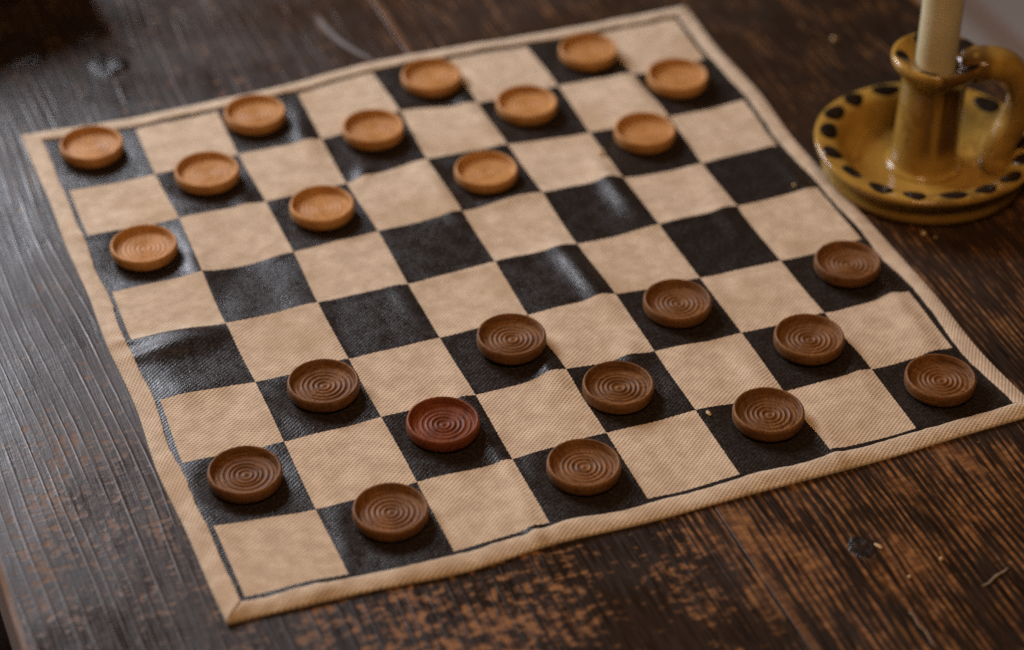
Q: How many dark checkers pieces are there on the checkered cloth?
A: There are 12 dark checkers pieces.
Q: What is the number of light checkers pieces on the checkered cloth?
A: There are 12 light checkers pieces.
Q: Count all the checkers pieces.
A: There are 24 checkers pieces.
